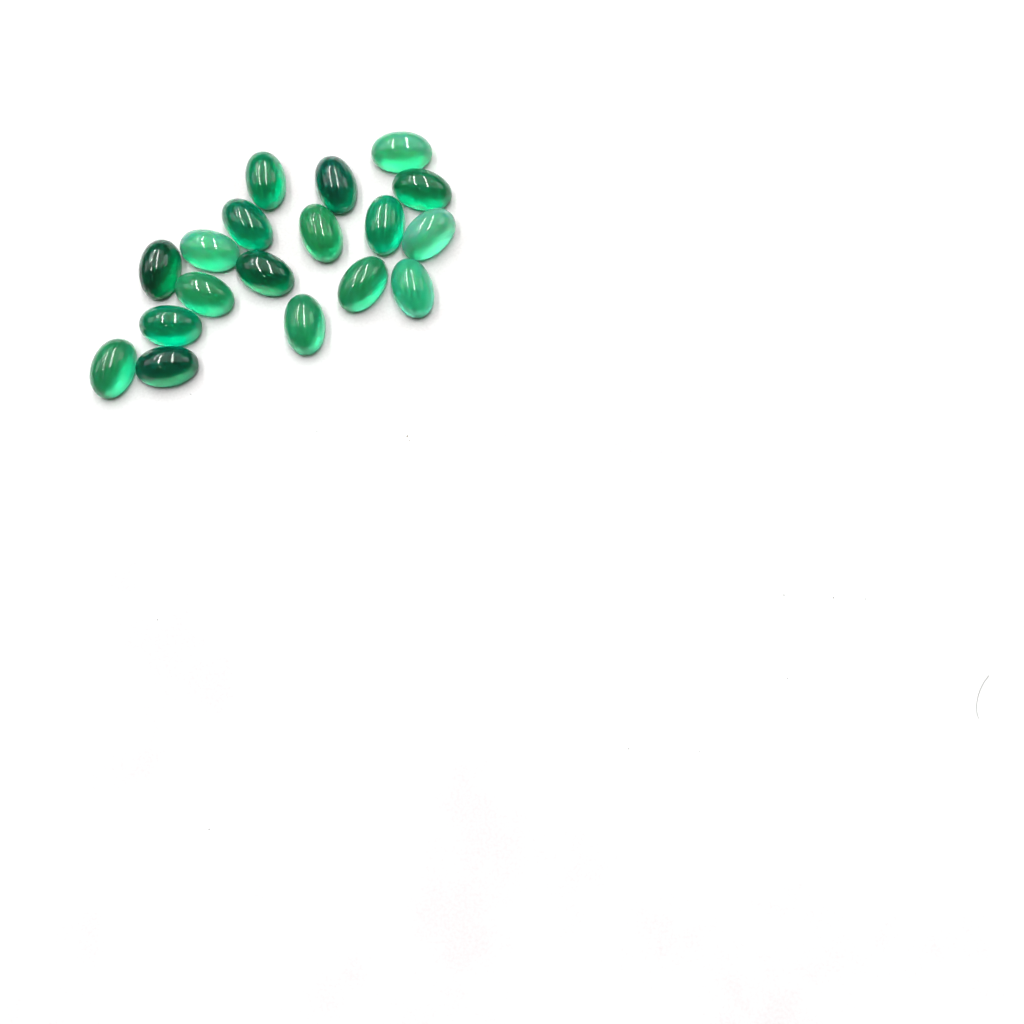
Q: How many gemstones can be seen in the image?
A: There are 18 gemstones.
